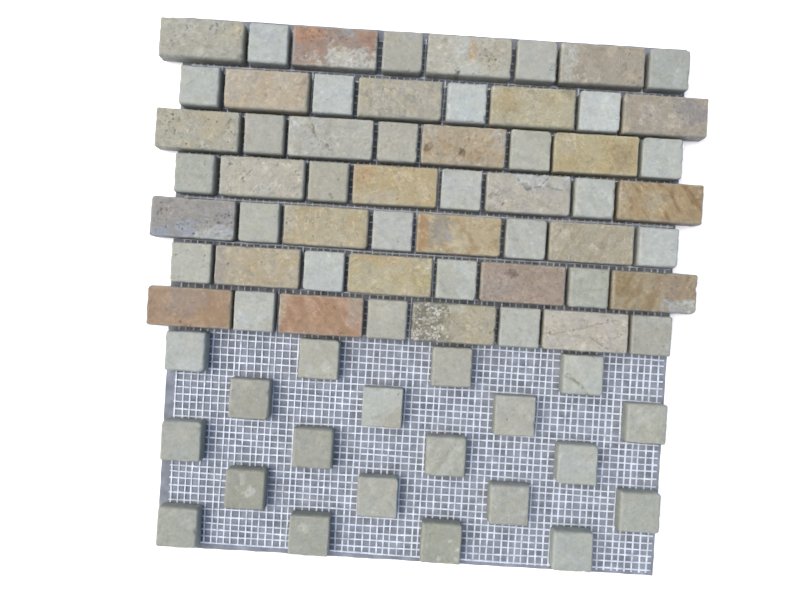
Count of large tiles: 28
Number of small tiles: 48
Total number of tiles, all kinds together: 76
